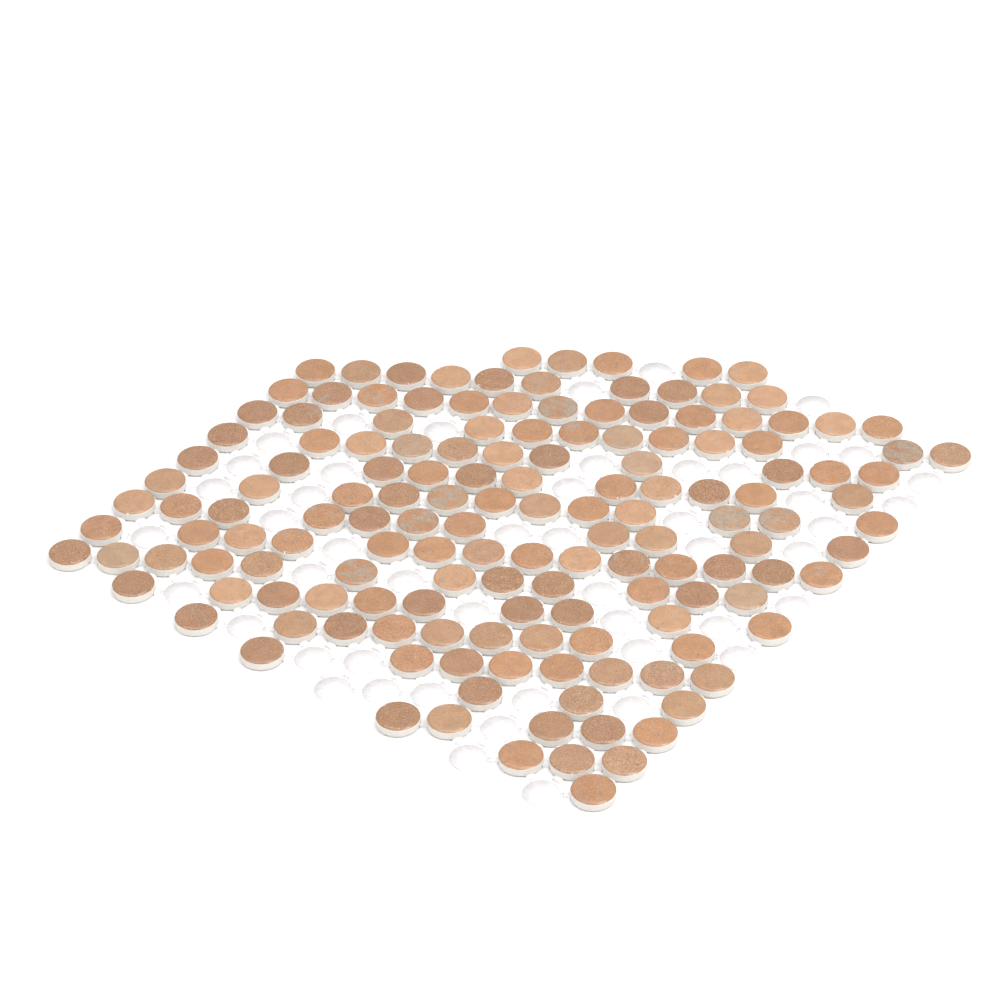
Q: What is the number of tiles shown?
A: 151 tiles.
